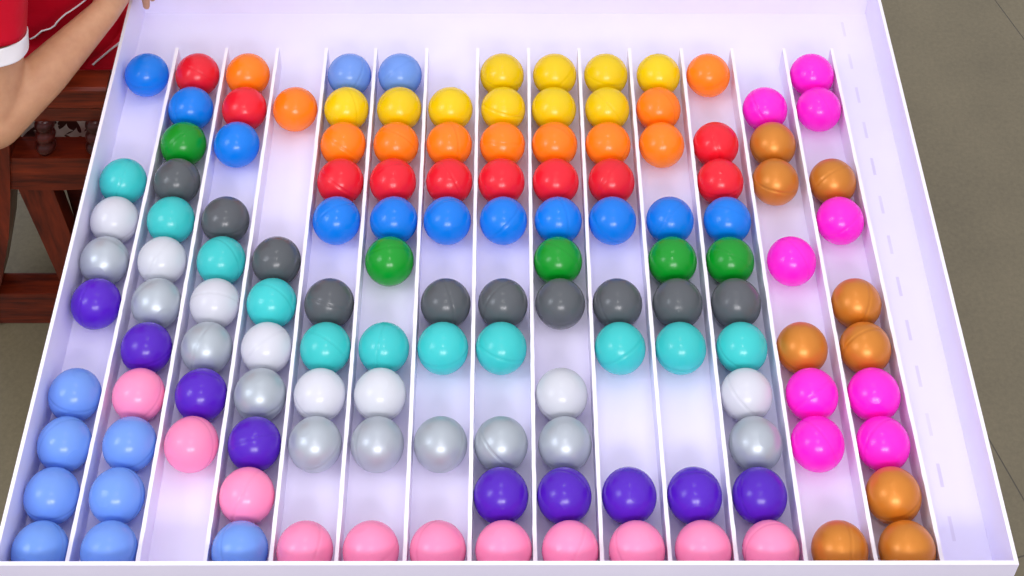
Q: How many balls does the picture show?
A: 134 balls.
